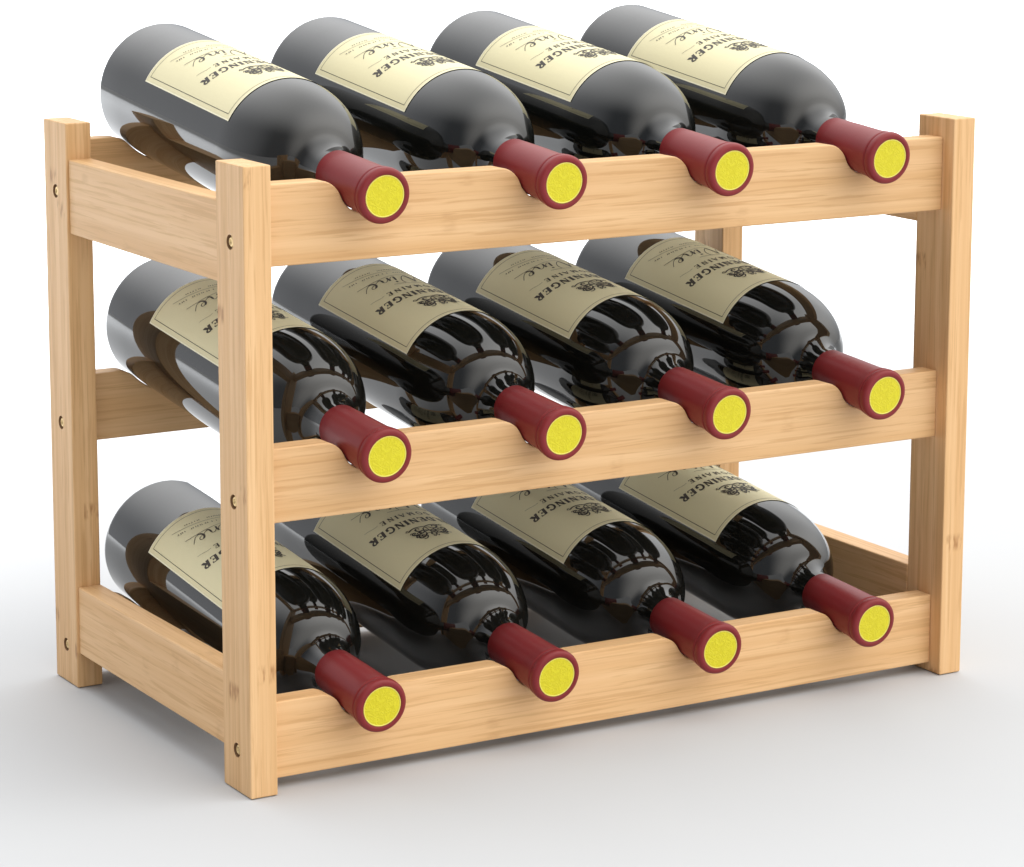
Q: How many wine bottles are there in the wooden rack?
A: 12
